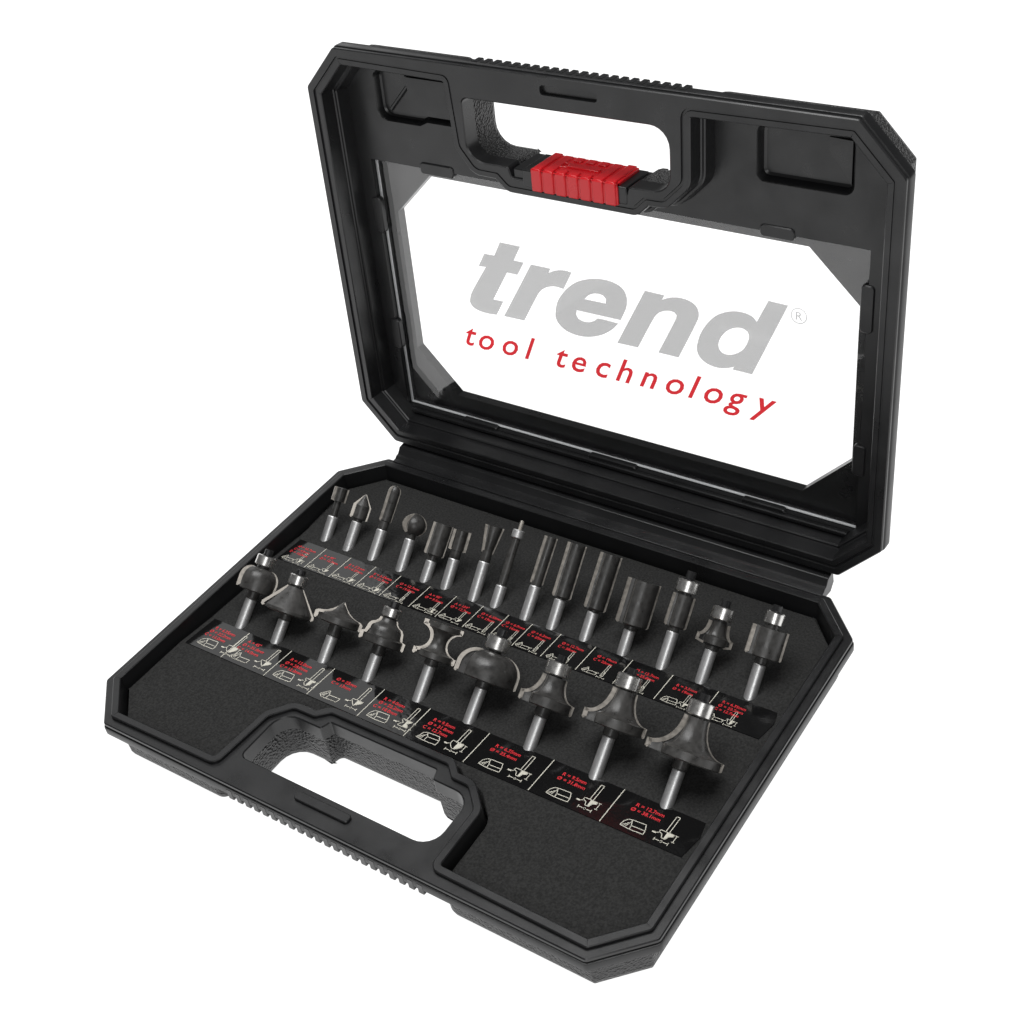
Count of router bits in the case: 24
